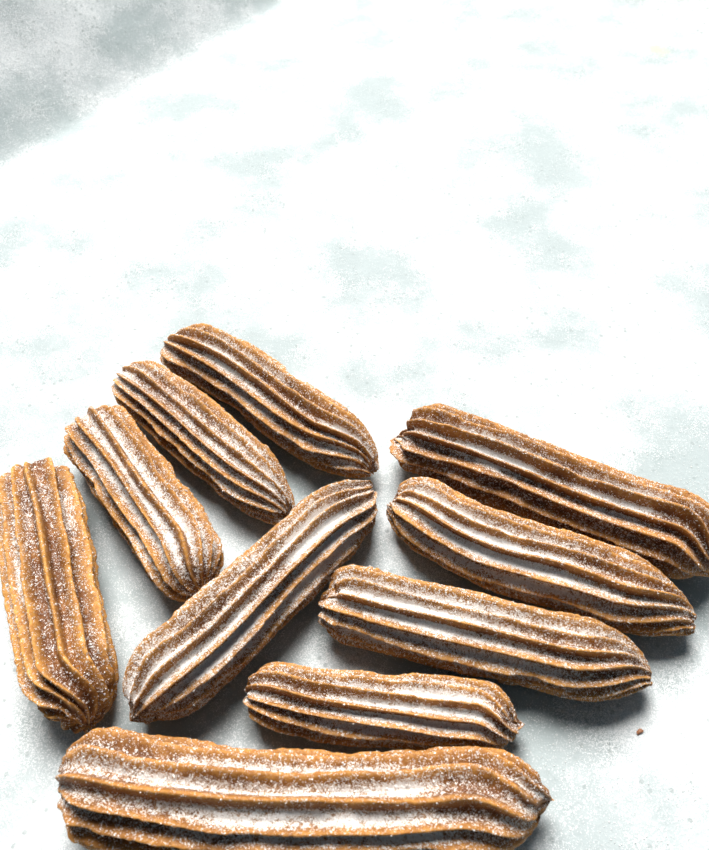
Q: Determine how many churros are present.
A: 10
